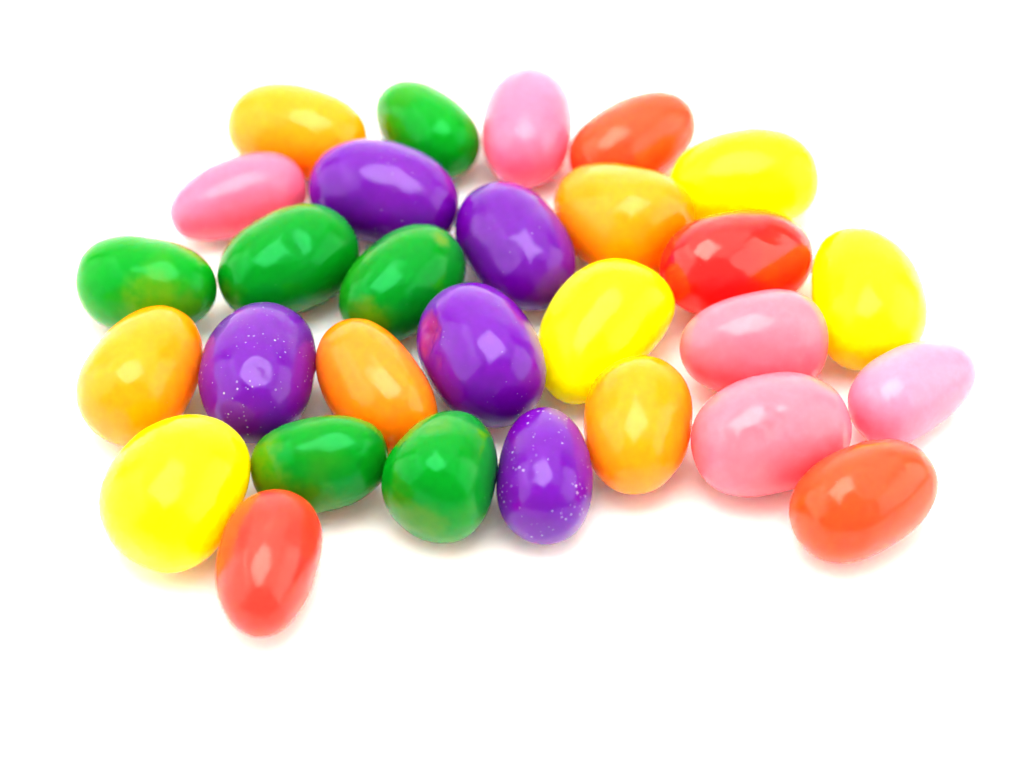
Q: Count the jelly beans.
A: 29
